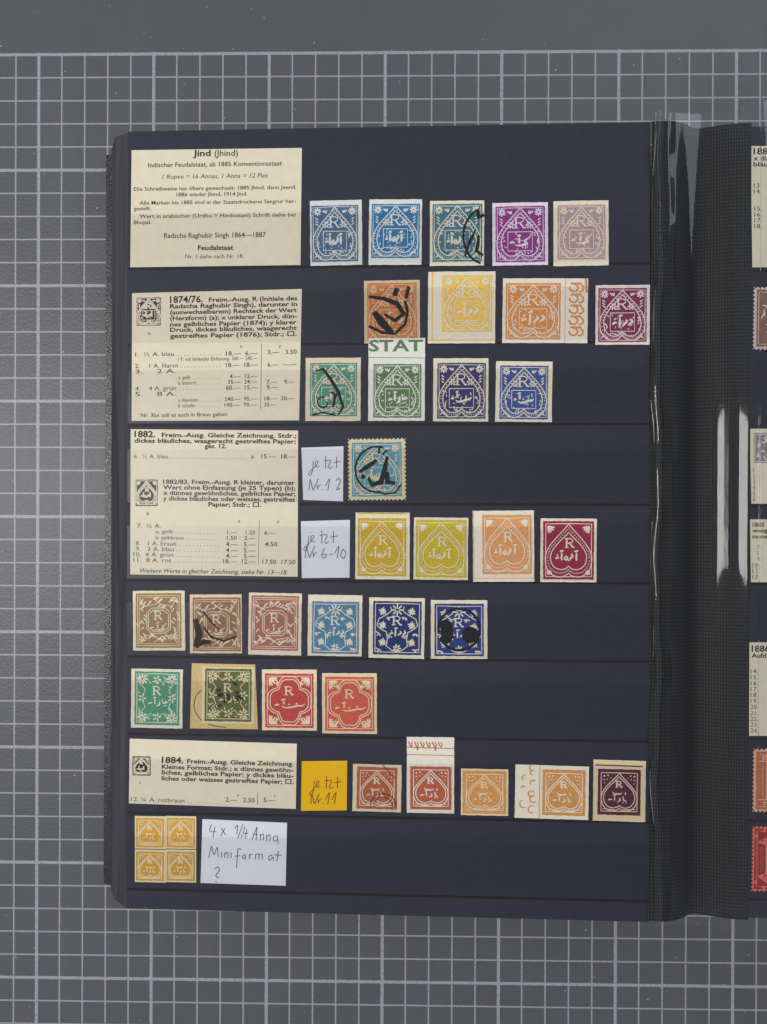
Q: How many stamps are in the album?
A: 40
